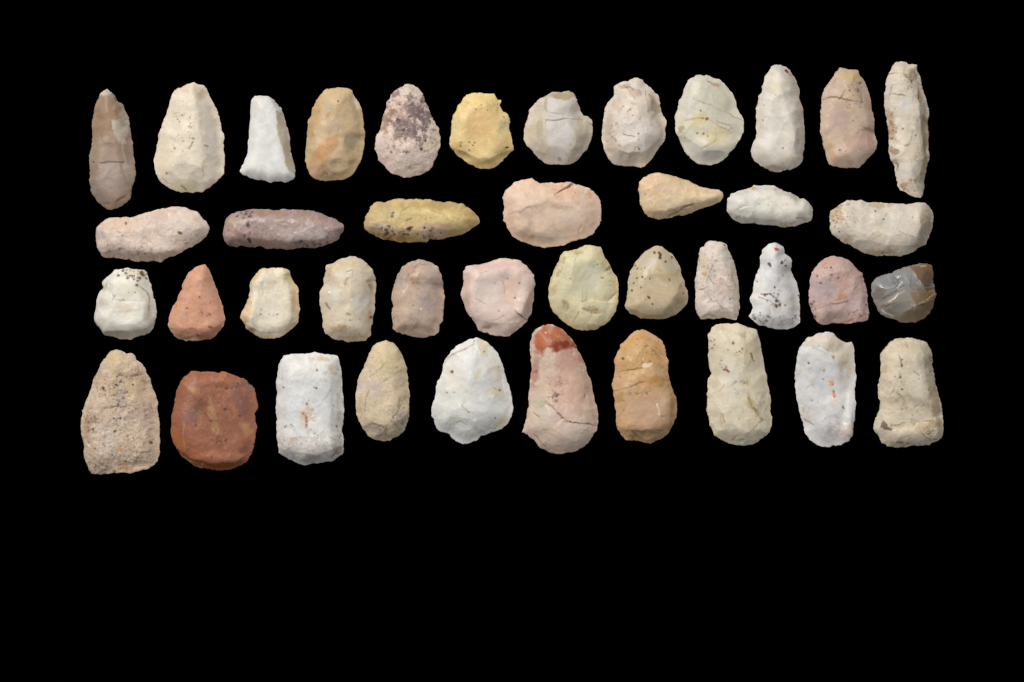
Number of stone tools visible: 41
